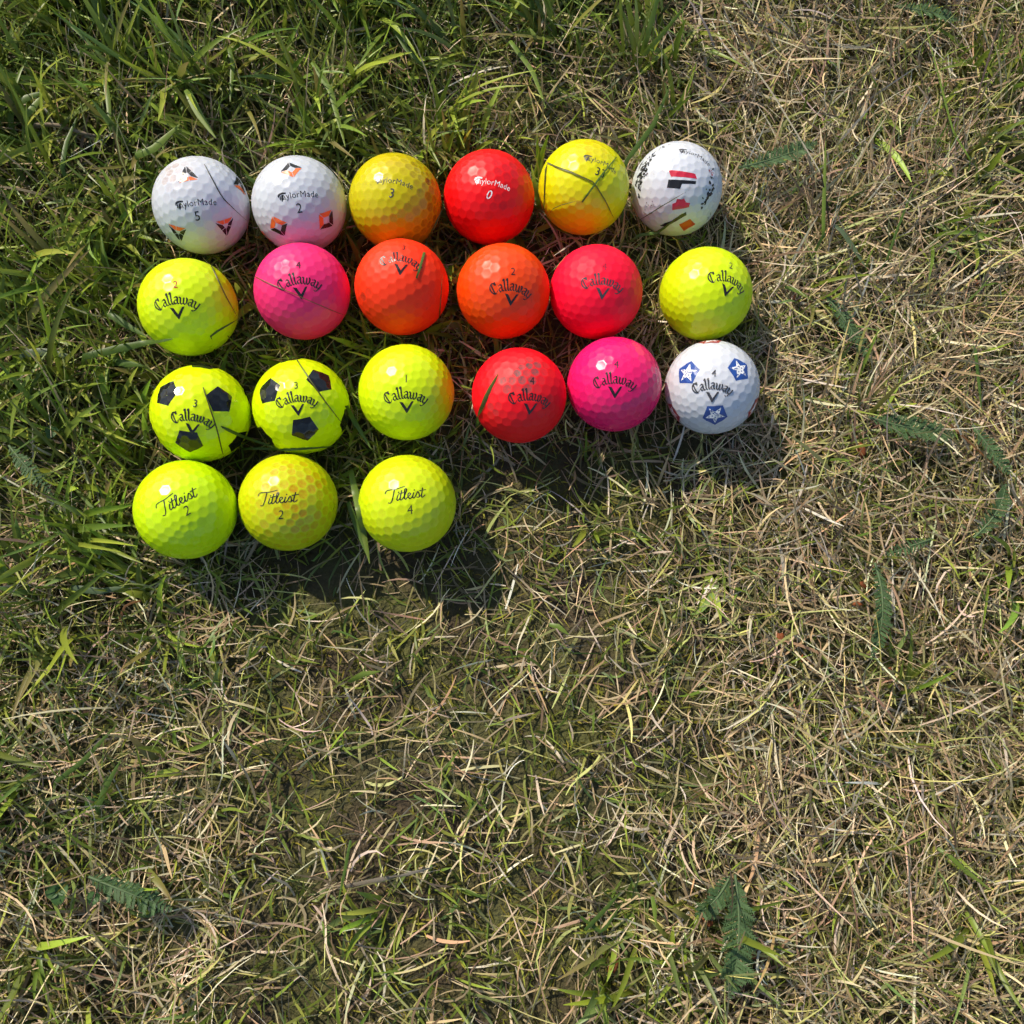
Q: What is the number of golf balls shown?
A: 21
